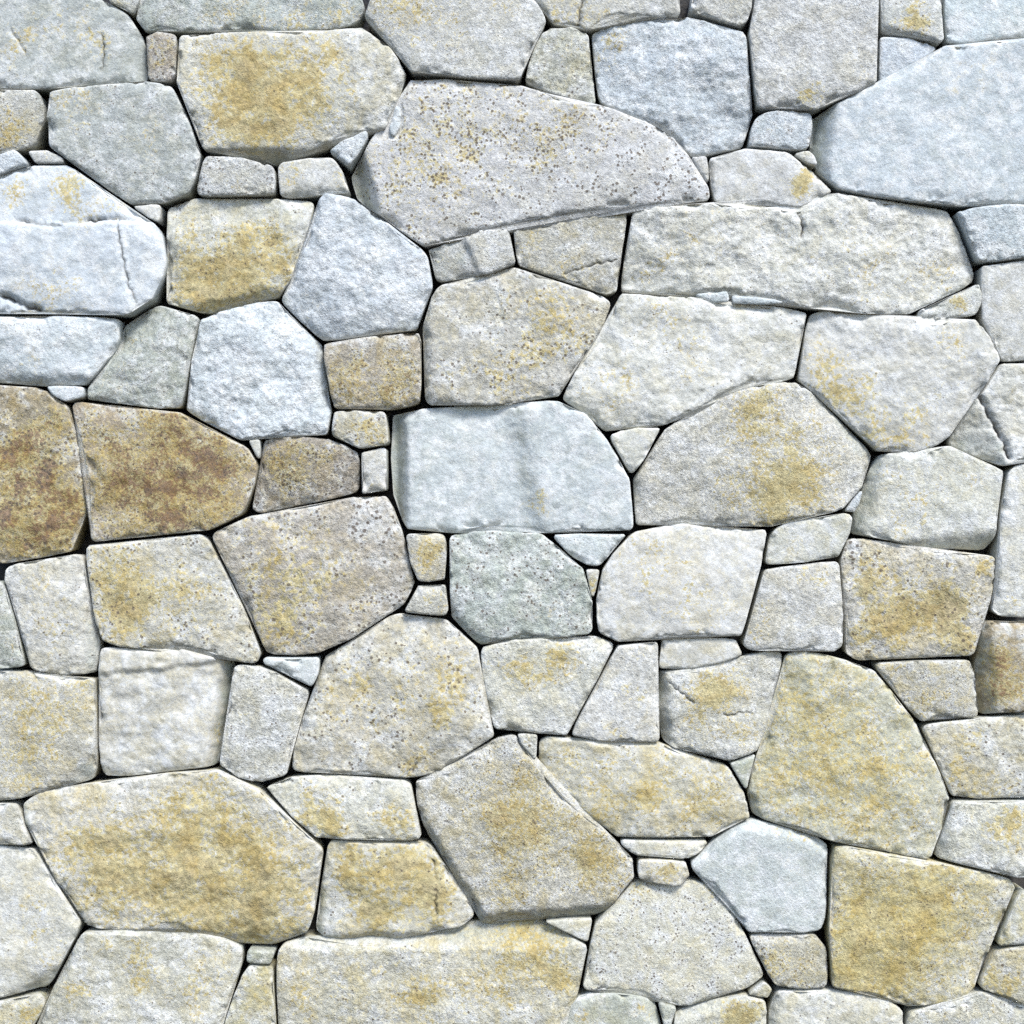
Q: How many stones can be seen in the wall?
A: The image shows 117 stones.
